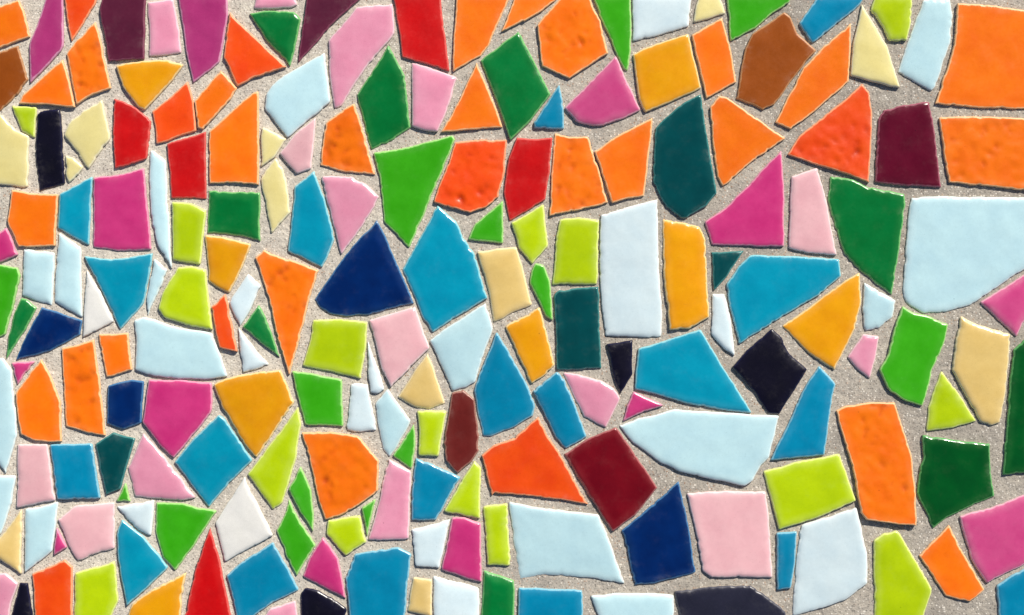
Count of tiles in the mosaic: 200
